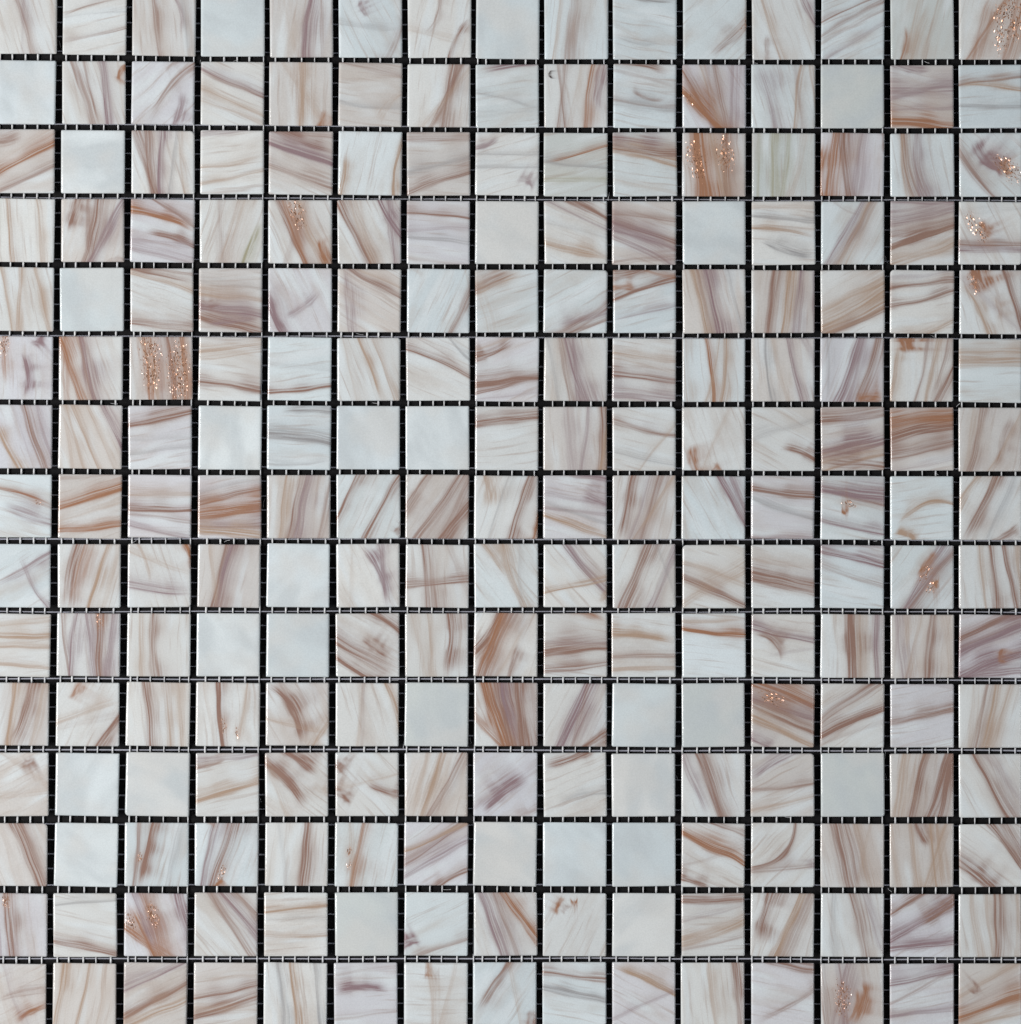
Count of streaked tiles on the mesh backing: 198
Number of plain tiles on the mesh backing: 27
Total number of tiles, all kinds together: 225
